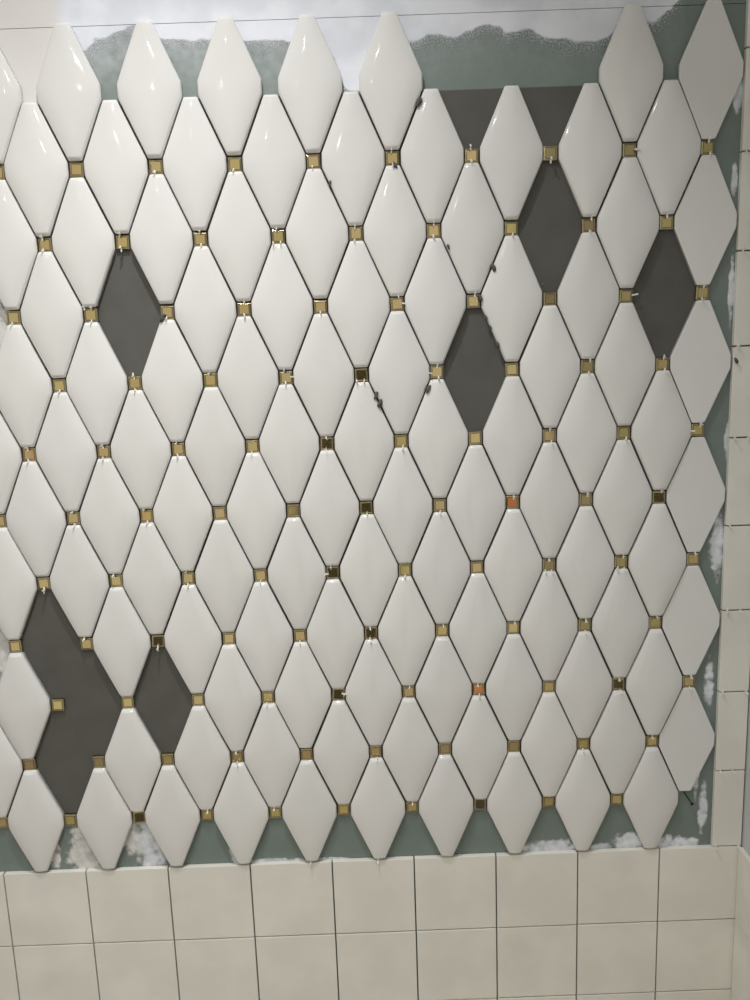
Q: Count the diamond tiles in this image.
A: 109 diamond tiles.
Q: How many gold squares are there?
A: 108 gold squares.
